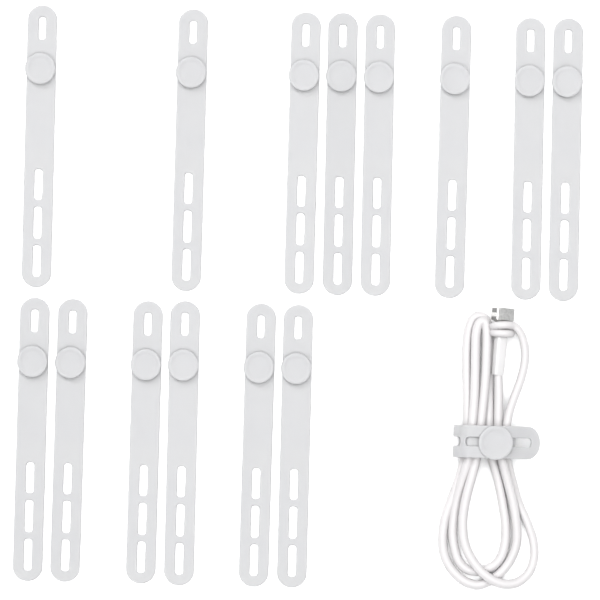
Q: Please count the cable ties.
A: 15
